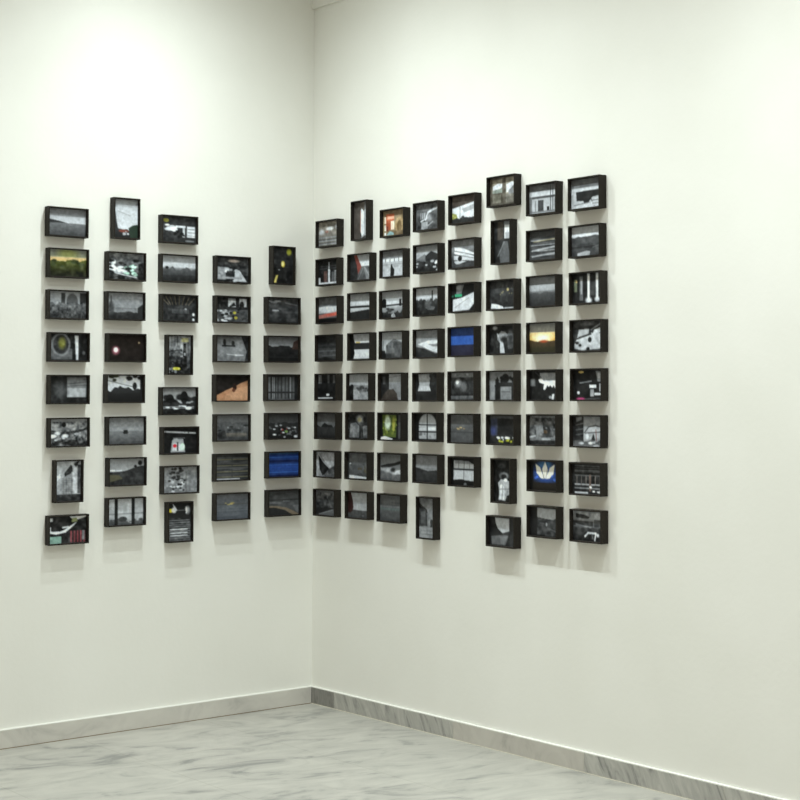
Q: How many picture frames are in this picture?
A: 101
